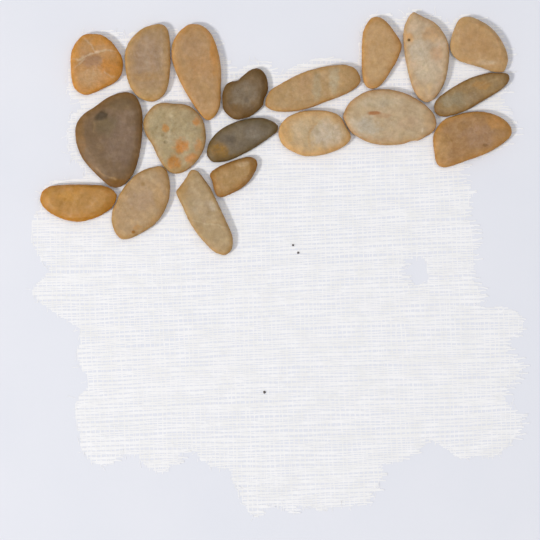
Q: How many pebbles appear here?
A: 19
